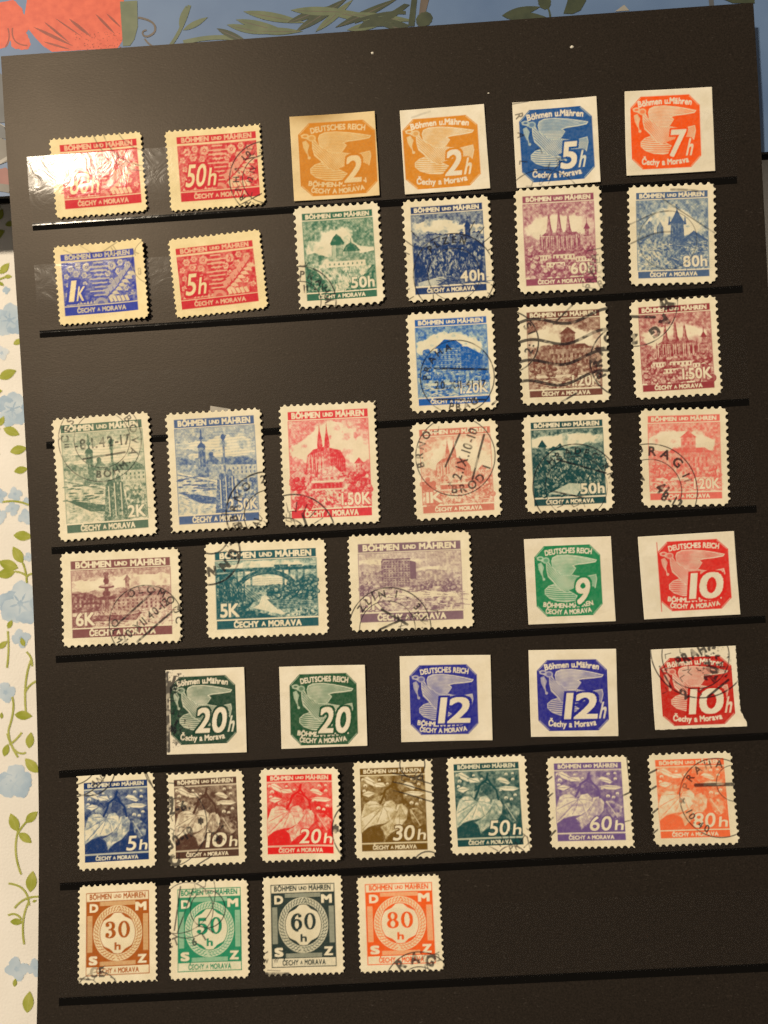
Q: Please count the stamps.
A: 42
